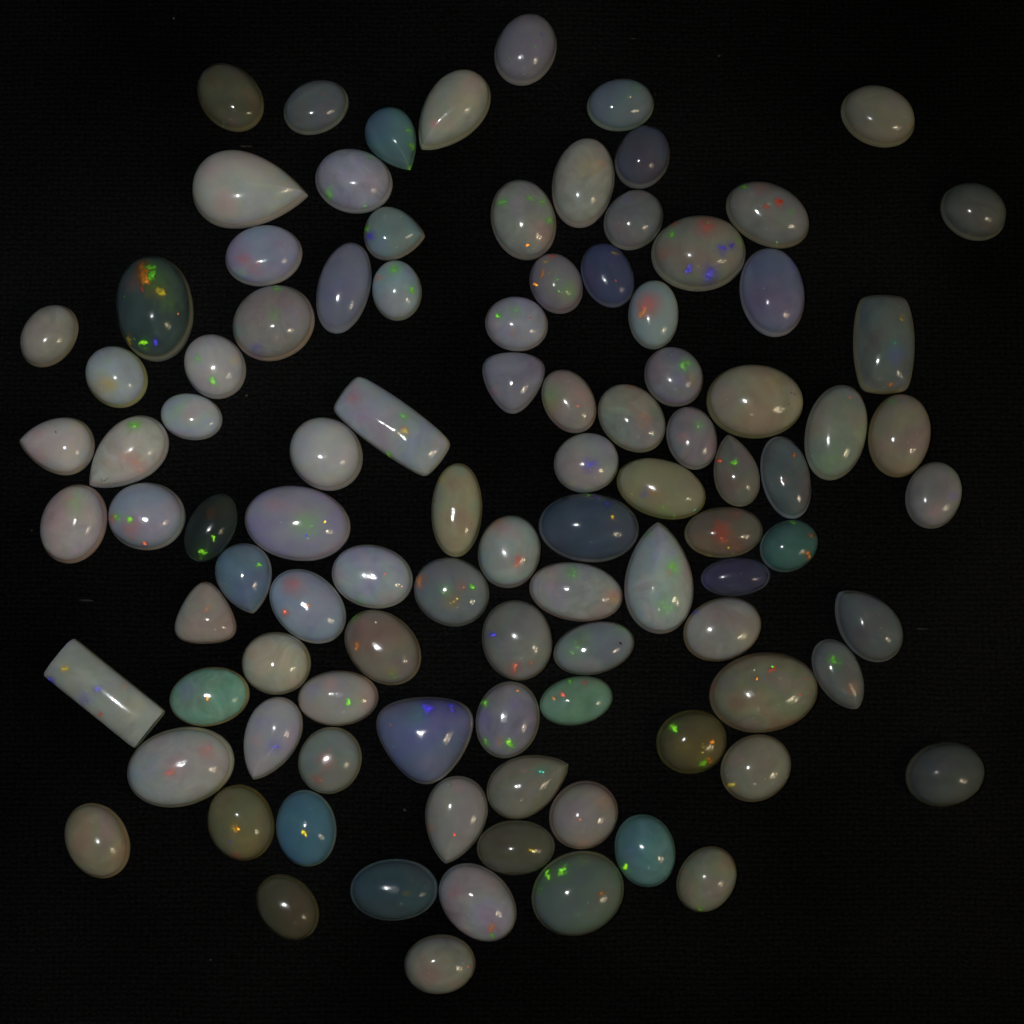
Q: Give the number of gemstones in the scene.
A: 100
